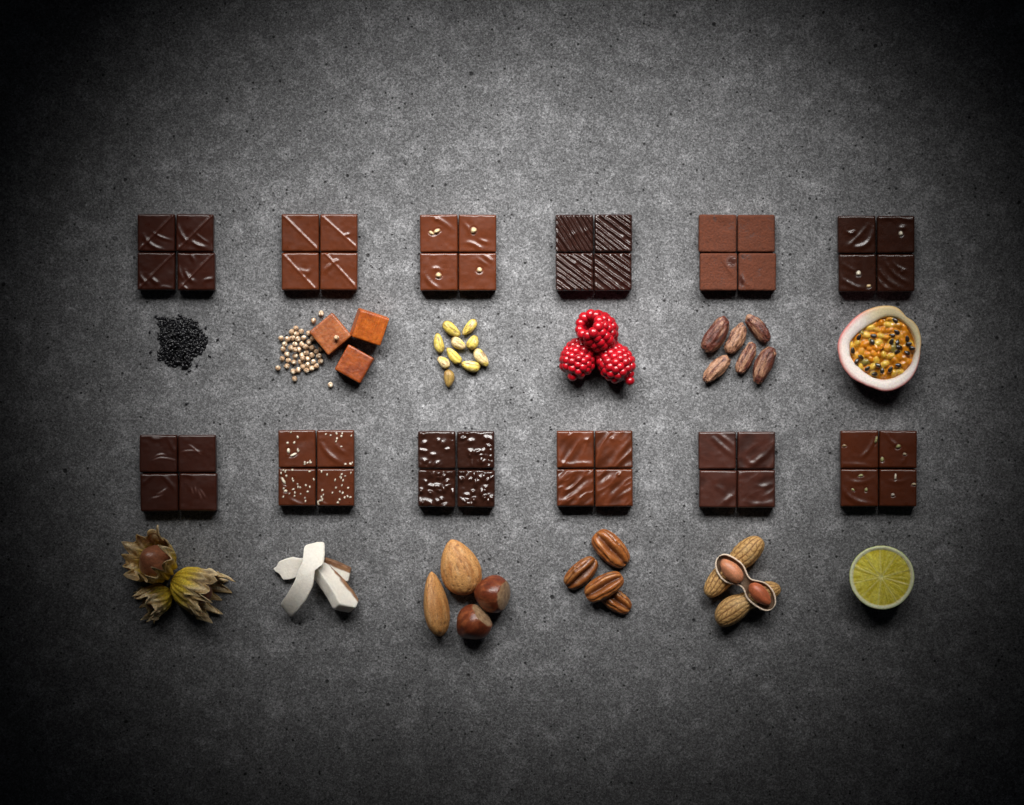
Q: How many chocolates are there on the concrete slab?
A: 48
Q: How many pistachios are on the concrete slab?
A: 10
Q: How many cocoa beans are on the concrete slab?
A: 6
